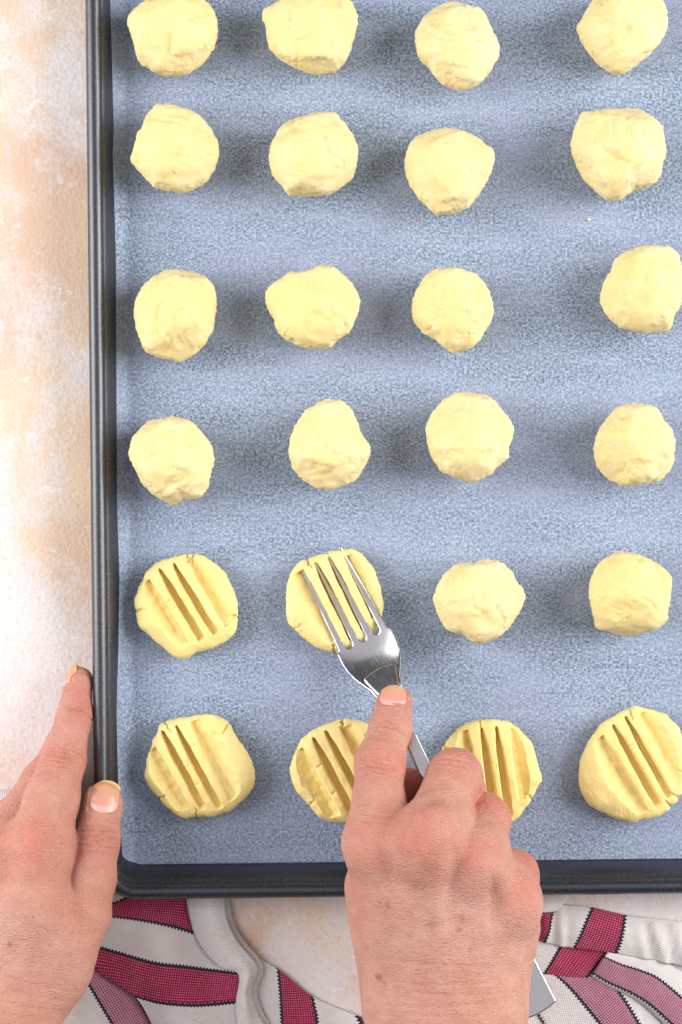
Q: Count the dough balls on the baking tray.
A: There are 18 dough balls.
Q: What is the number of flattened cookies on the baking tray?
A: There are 6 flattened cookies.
